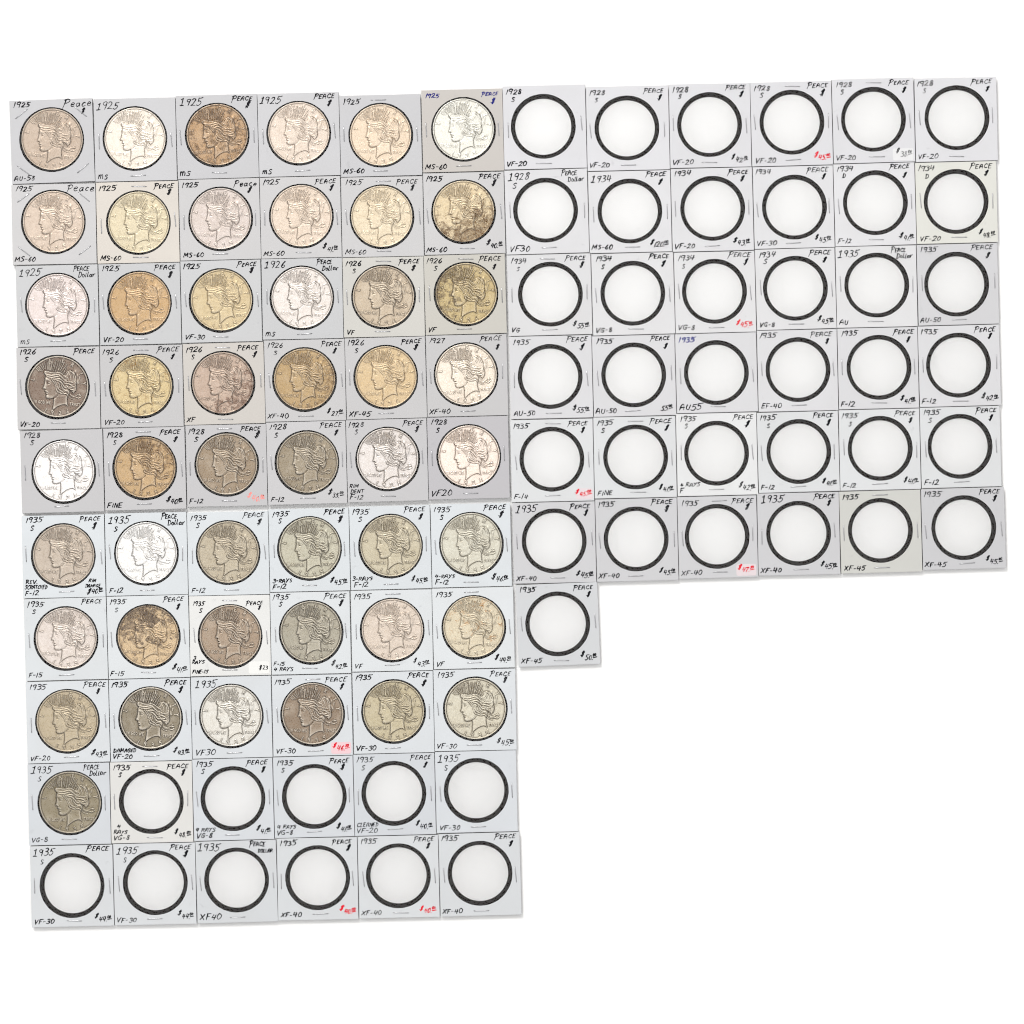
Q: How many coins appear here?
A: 49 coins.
